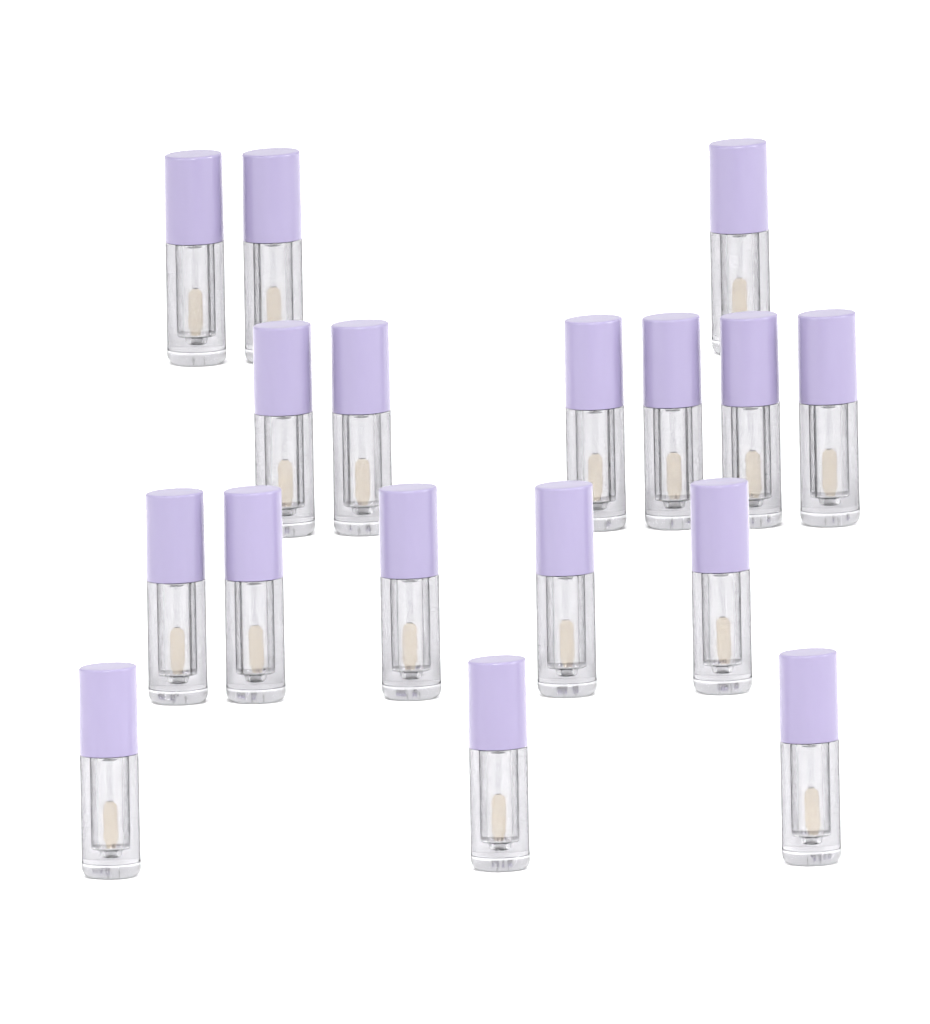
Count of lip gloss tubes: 17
